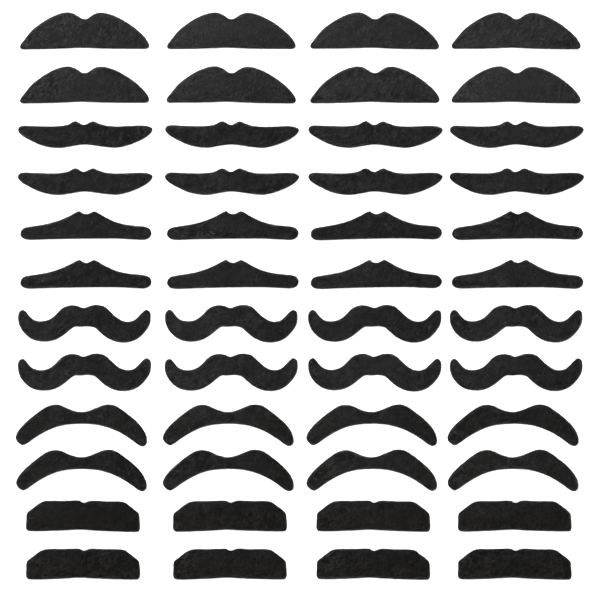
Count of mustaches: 48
